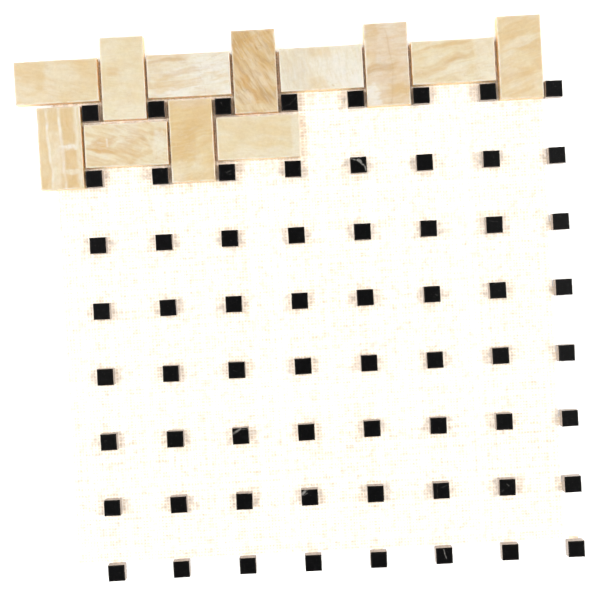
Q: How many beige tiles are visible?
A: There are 12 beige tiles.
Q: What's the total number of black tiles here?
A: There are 64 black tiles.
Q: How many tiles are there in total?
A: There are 76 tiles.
